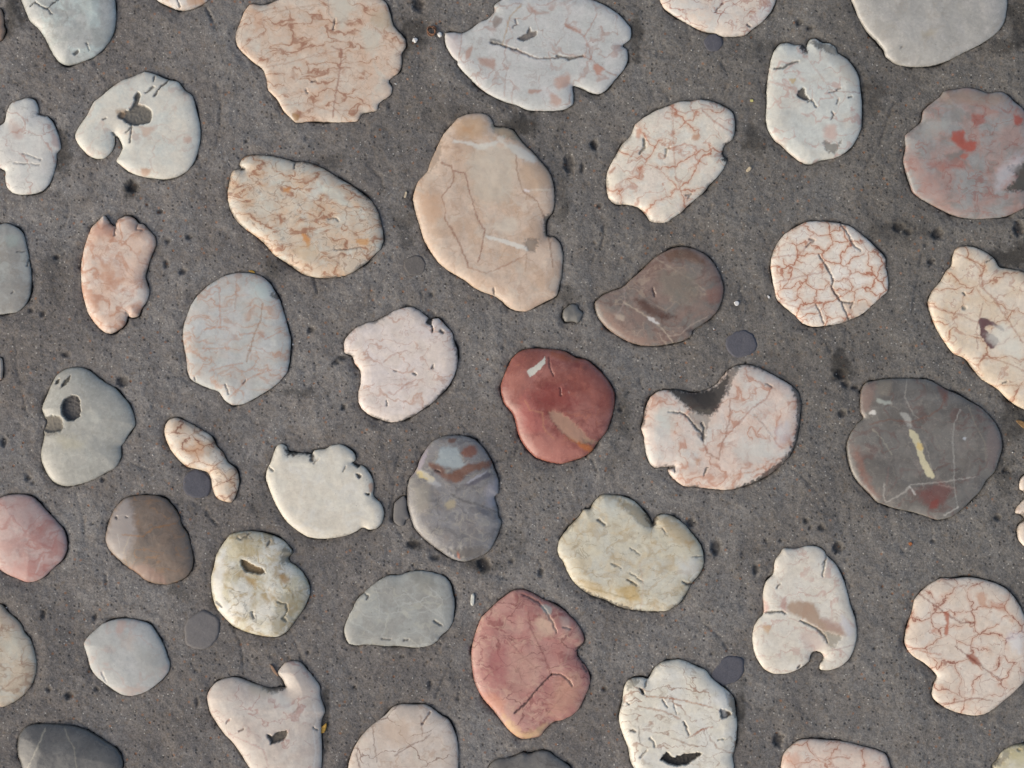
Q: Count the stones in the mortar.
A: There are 49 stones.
